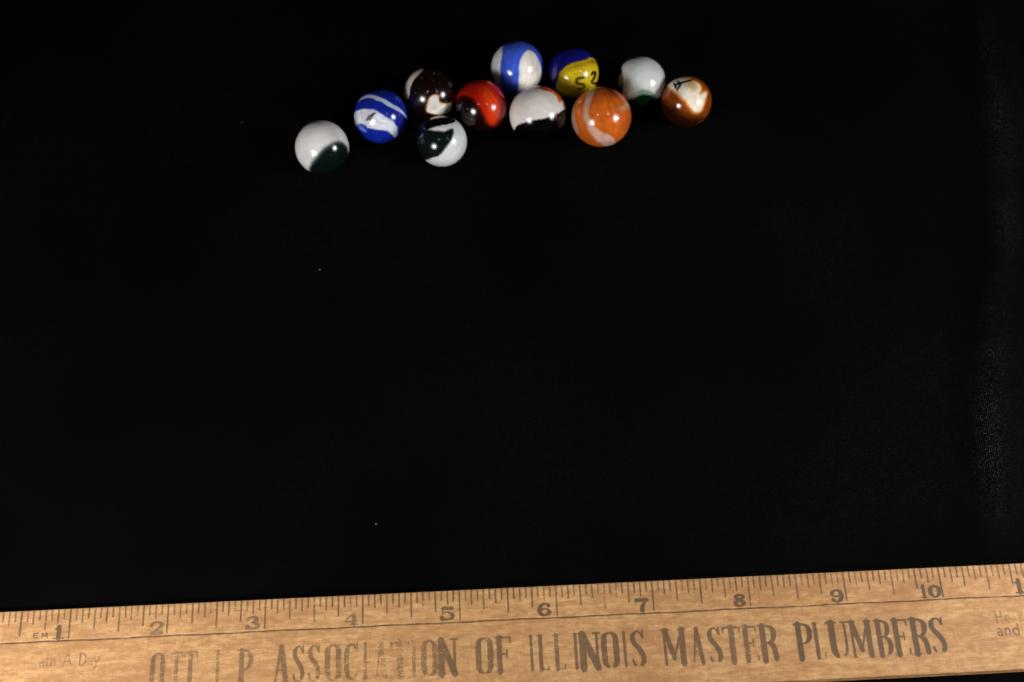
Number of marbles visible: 11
